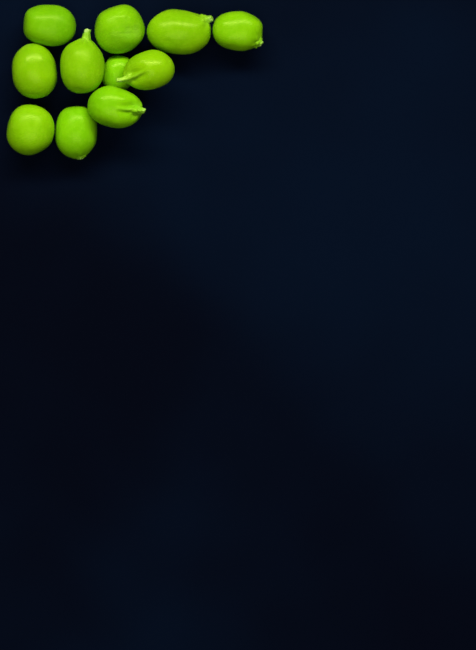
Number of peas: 11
